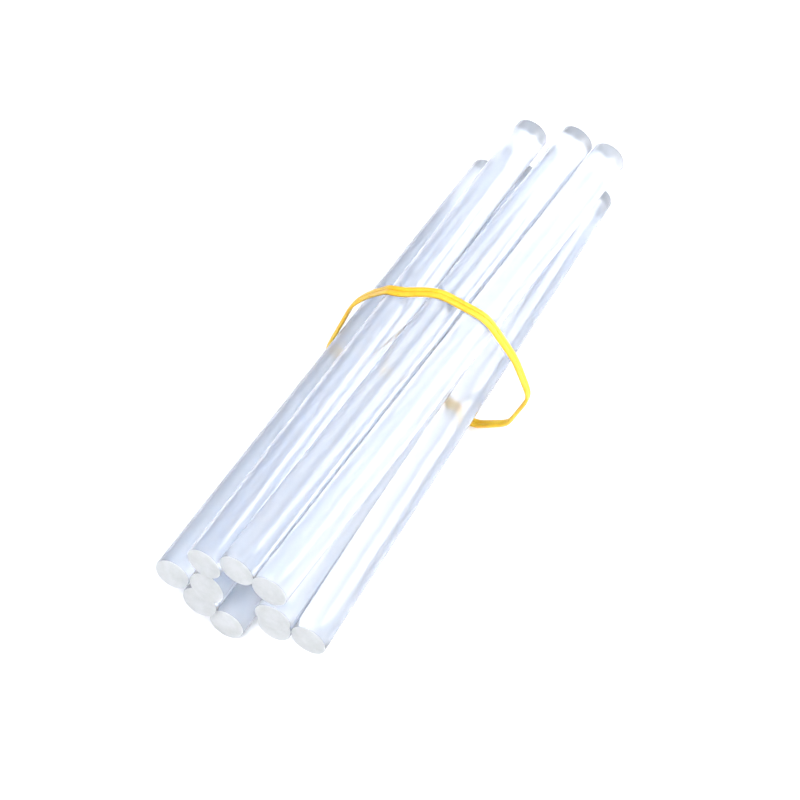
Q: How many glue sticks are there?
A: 10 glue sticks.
